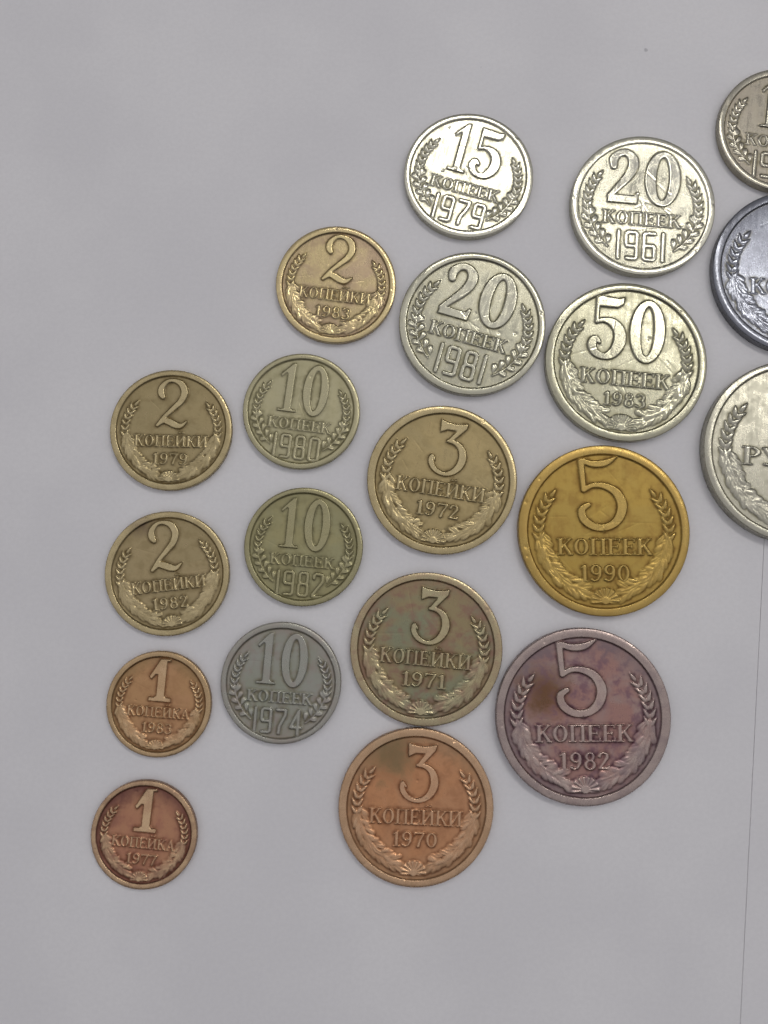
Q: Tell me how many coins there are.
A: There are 20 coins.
